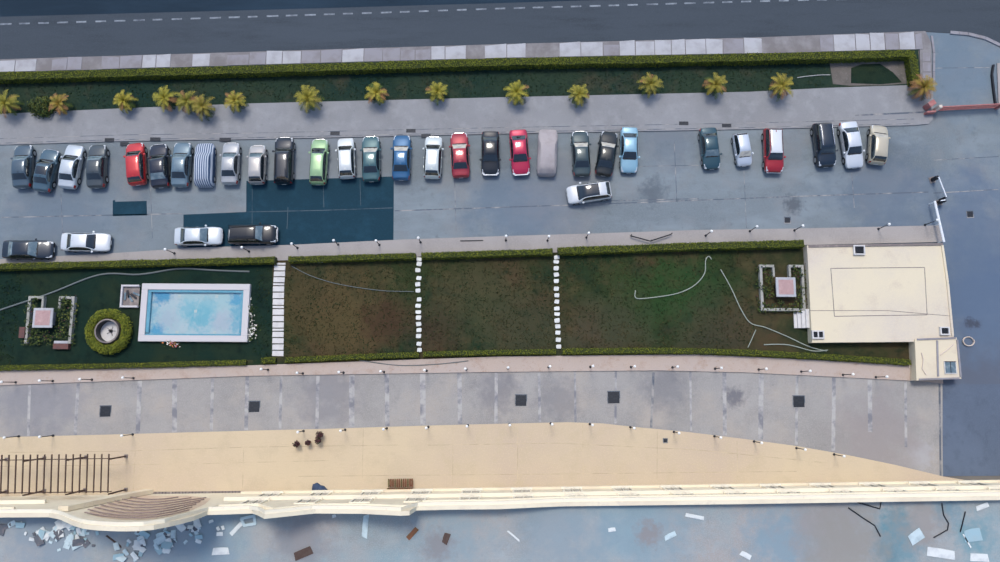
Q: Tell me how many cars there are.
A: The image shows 34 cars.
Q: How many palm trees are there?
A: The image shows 16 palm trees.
